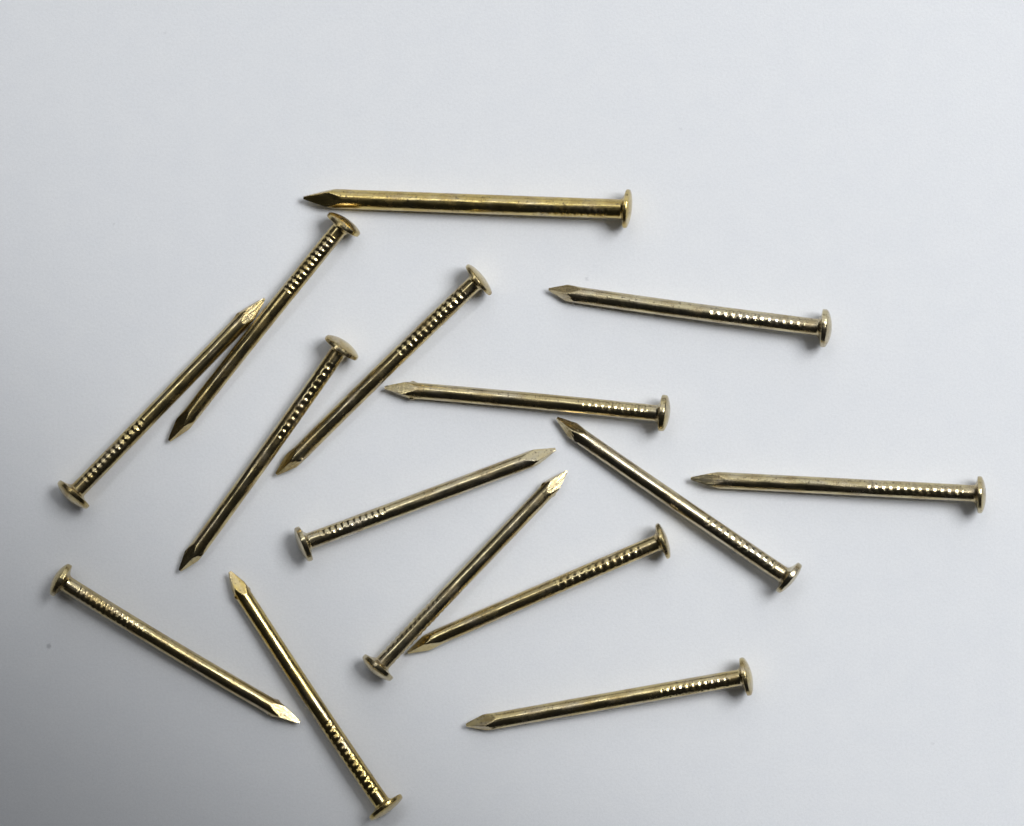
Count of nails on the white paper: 15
